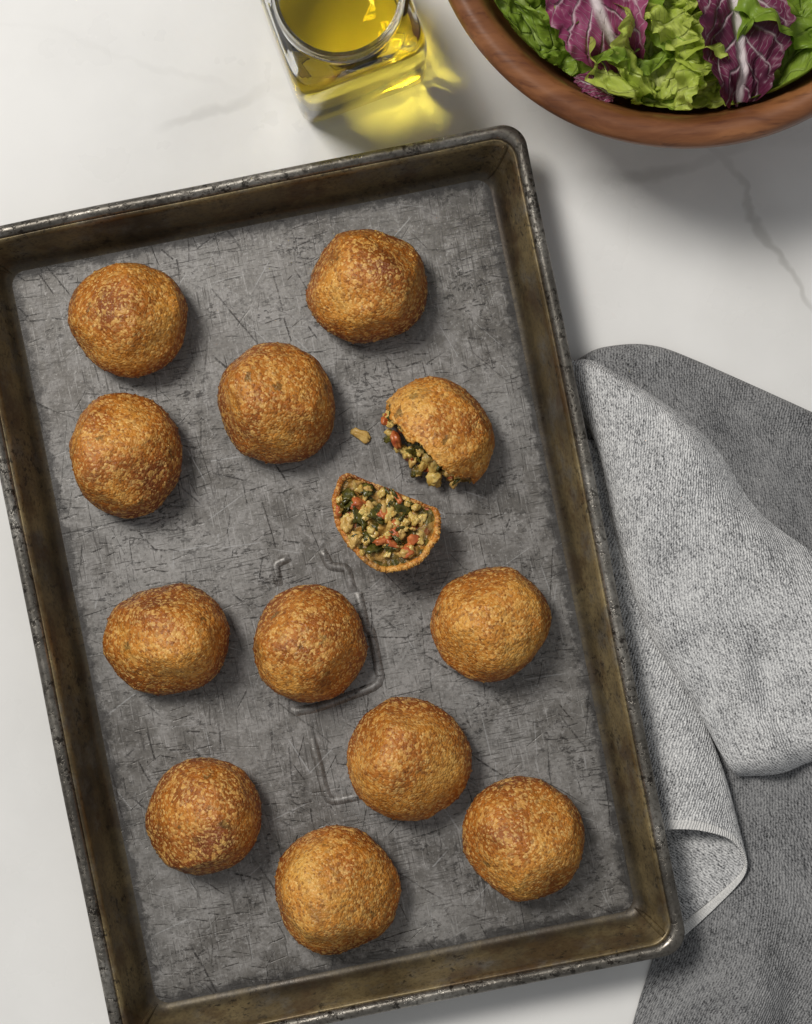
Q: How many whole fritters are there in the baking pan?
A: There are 11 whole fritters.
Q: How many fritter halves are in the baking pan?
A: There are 2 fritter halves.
